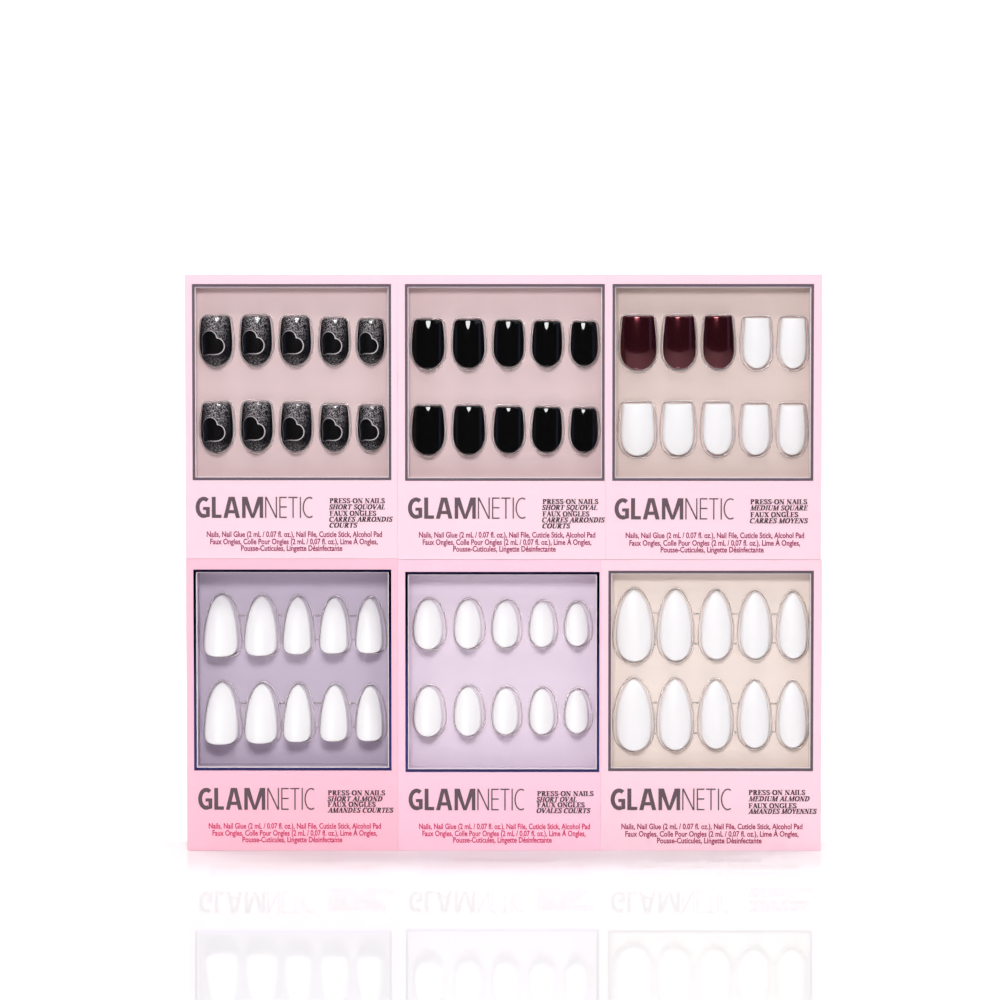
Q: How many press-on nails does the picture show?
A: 23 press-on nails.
